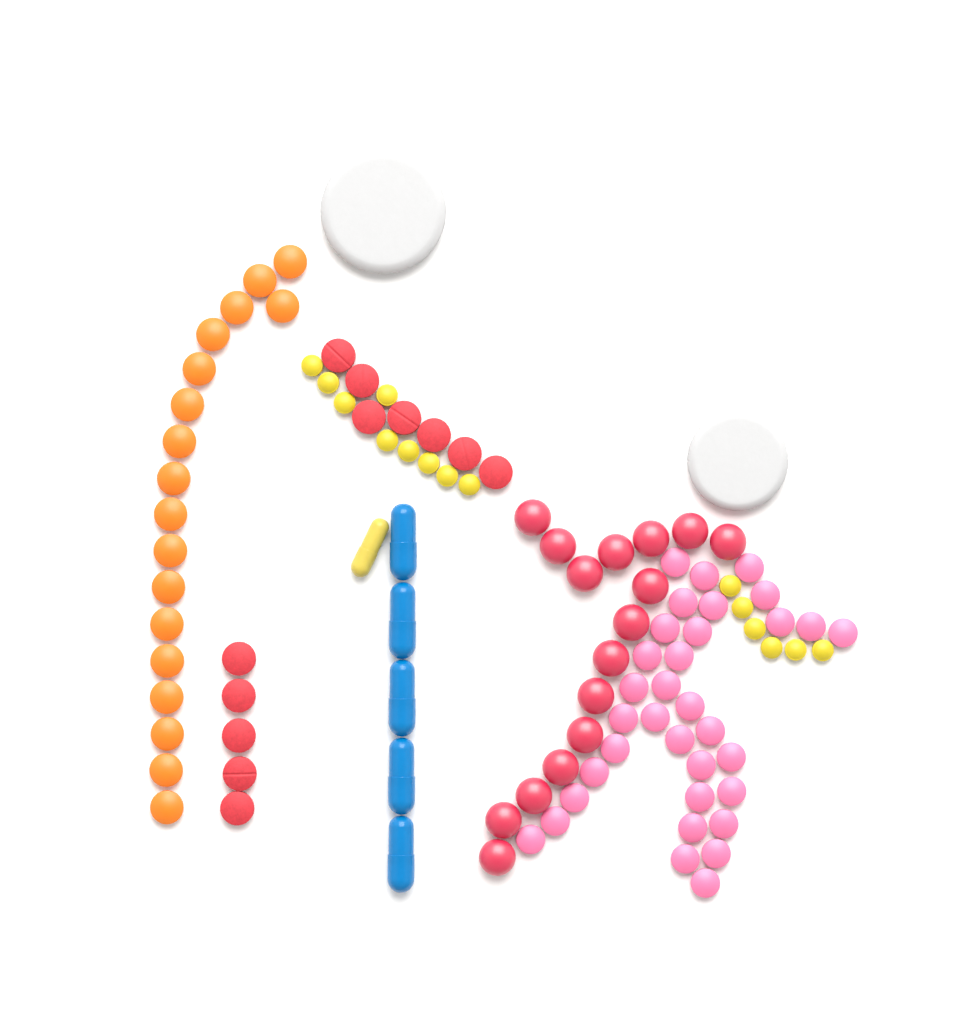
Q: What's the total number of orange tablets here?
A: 18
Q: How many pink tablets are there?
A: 34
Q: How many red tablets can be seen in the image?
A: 28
